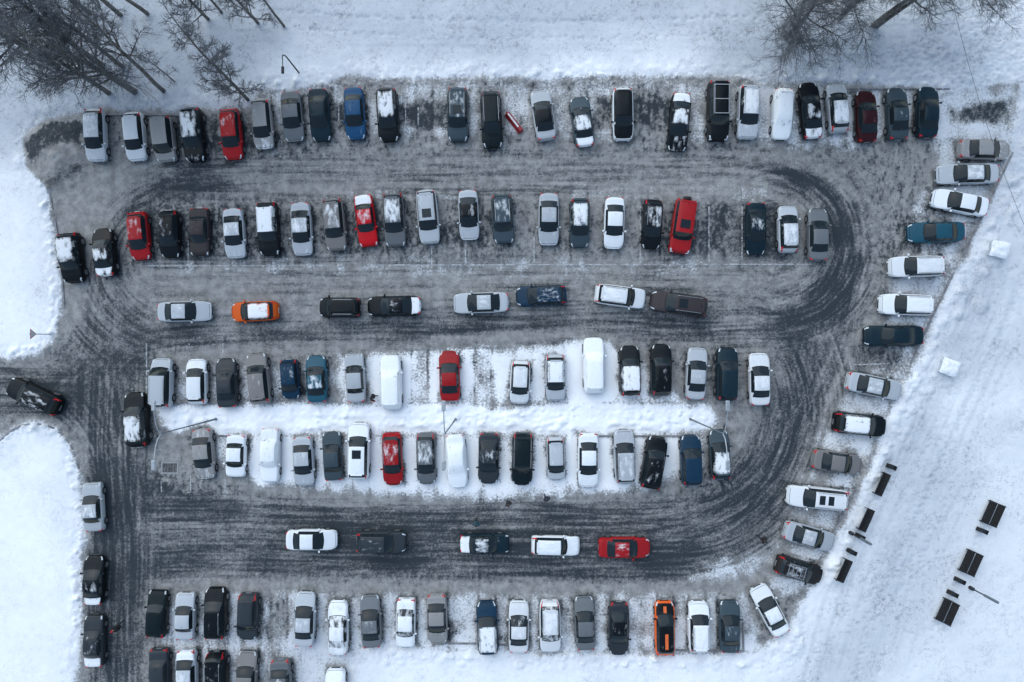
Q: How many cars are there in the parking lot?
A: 135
